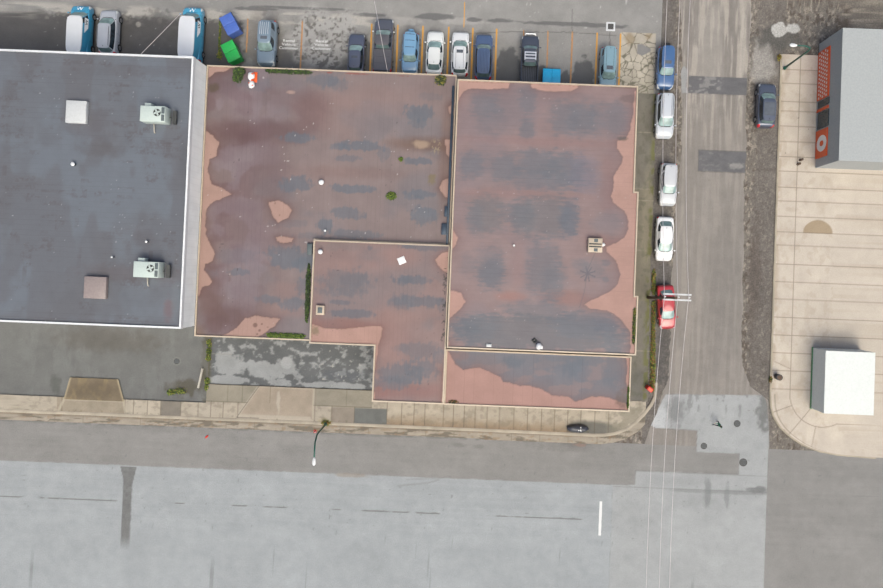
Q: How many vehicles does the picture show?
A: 18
